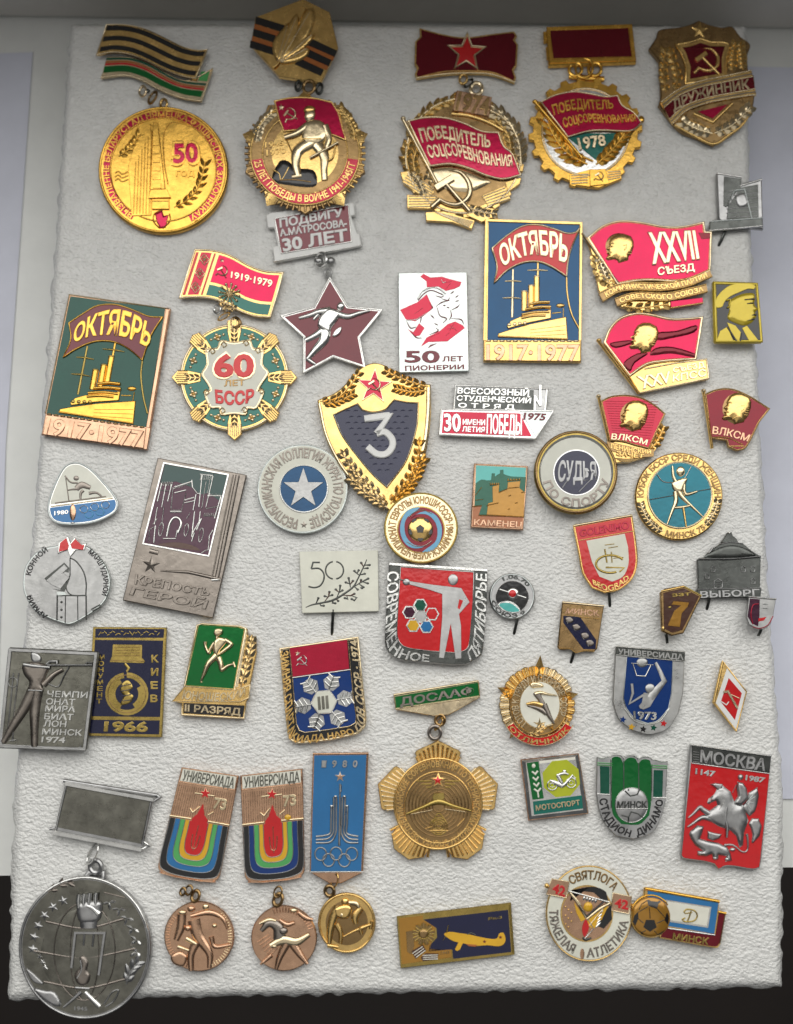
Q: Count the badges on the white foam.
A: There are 52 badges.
